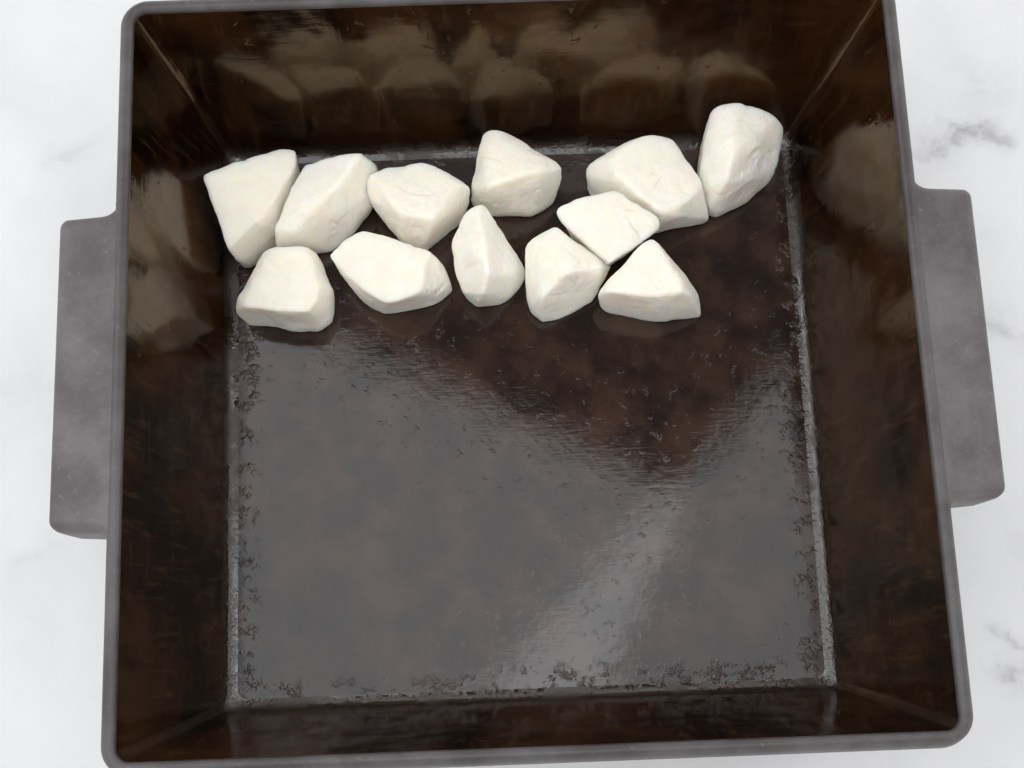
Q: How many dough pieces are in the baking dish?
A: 12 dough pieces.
